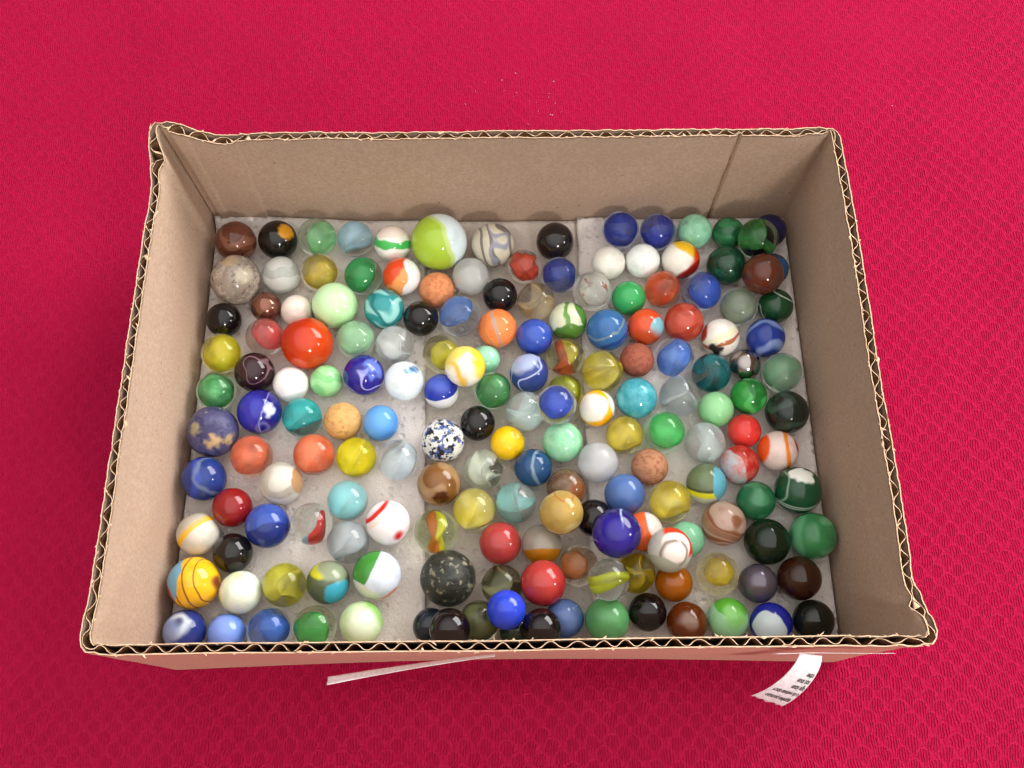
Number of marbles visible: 172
